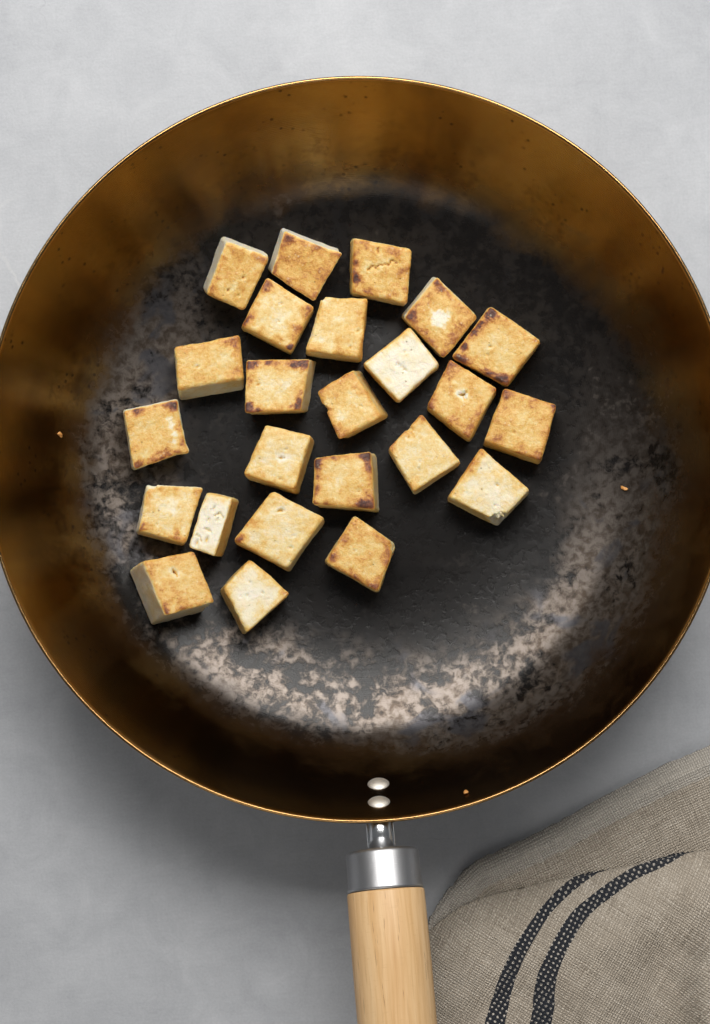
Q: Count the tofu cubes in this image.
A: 24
